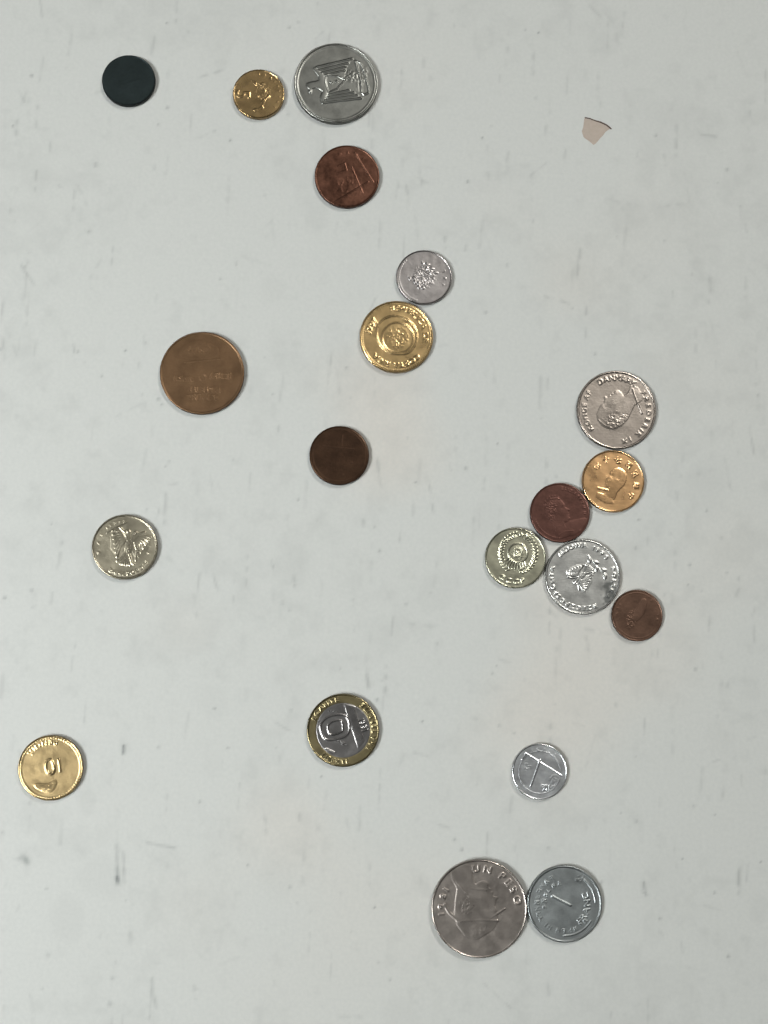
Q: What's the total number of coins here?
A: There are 20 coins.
